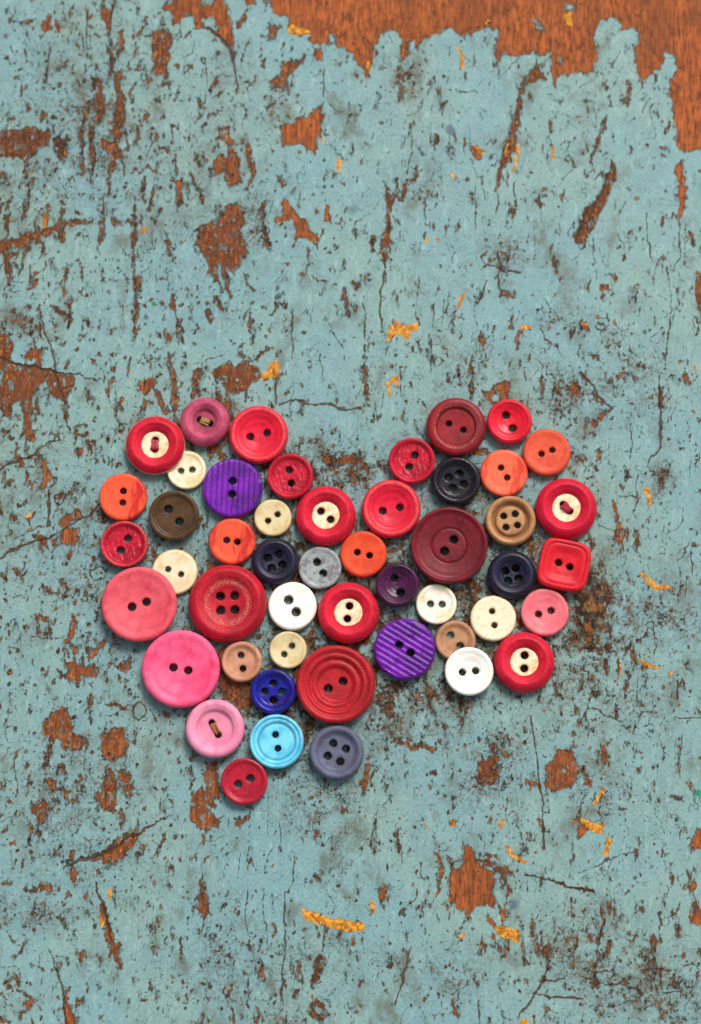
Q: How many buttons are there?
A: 49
